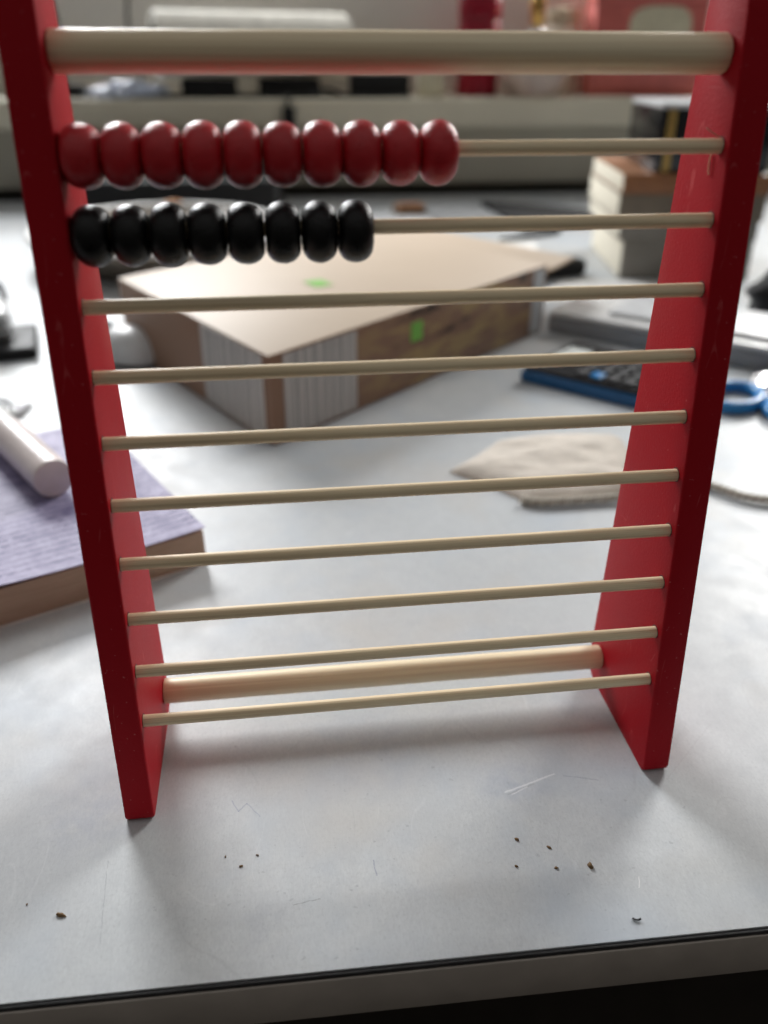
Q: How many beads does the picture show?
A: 18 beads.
